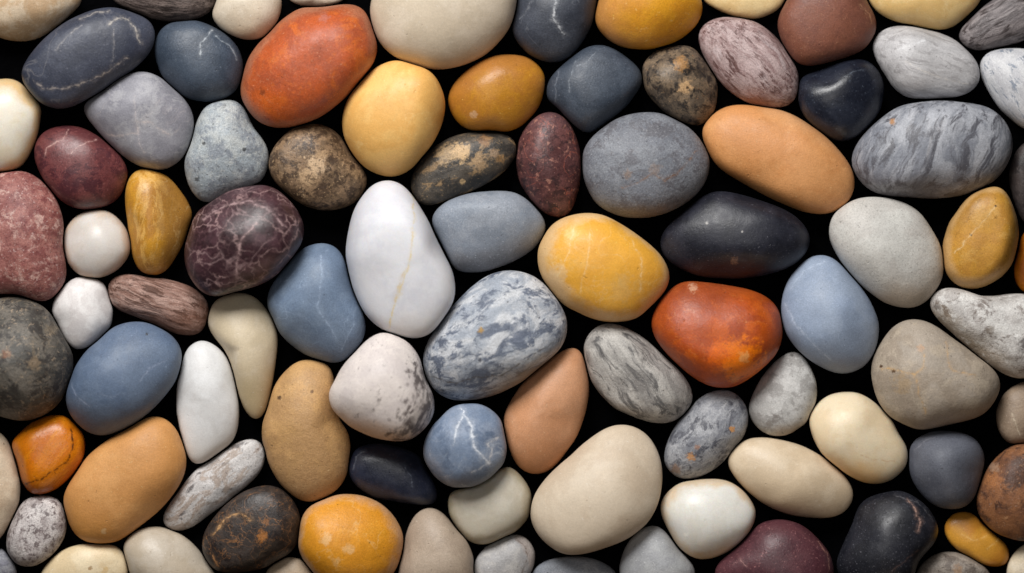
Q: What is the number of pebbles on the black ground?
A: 92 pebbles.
